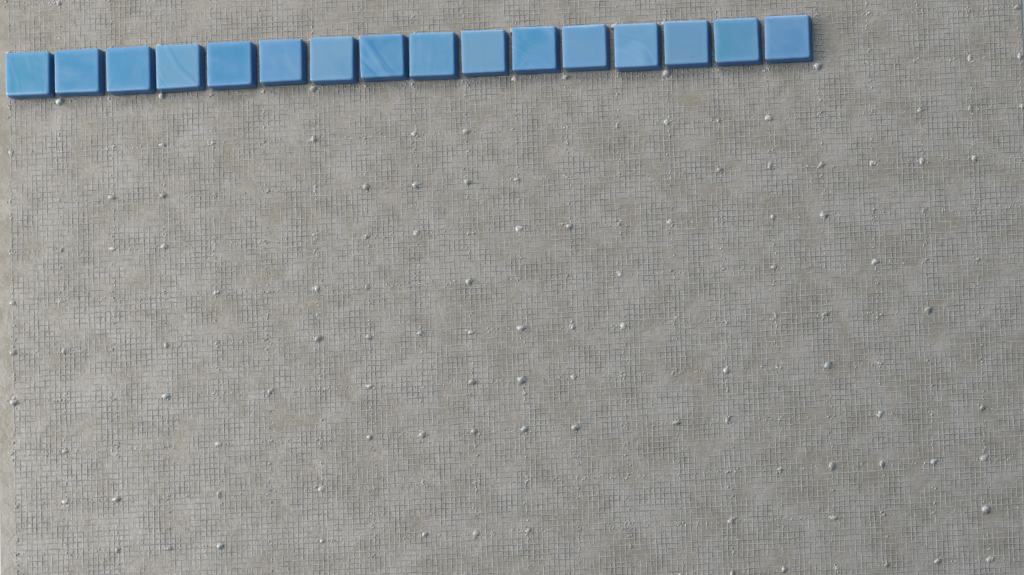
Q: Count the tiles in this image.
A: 16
